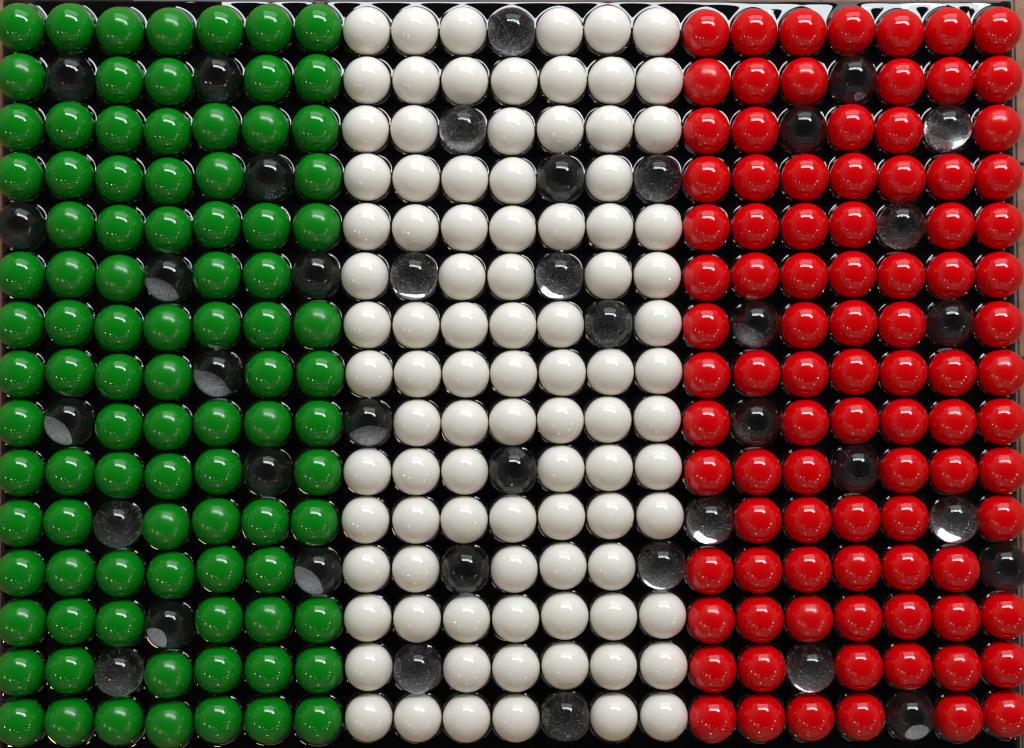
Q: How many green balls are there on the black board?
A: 92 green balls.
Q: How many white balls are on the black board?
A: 92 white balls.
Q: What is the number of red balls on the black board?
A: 92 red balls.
